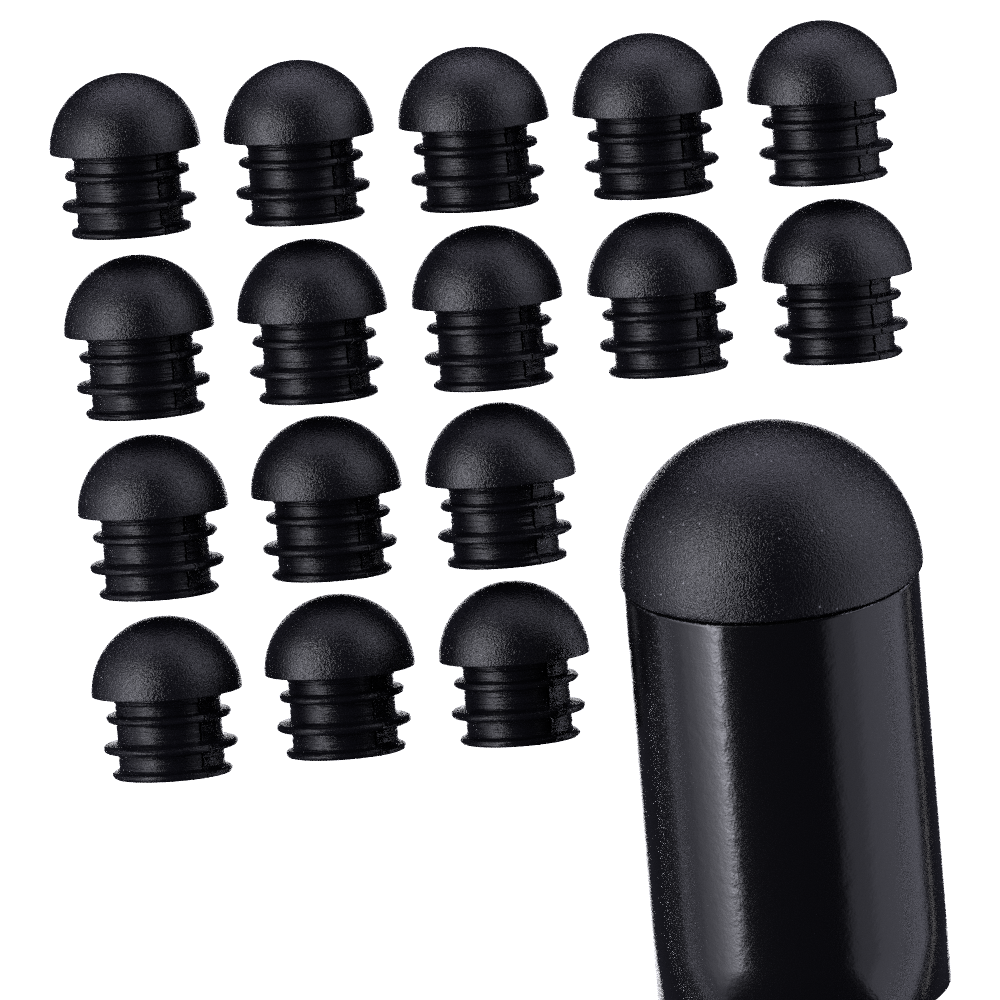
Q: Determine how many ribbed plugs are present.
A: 16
